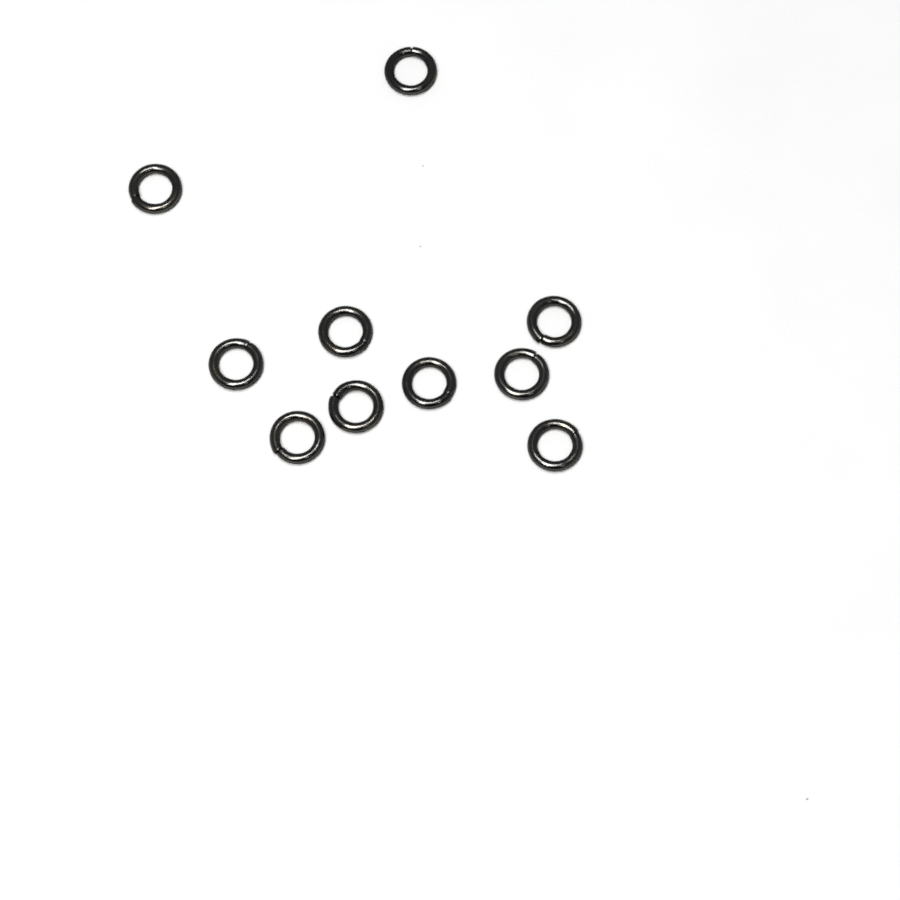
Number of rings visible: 10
